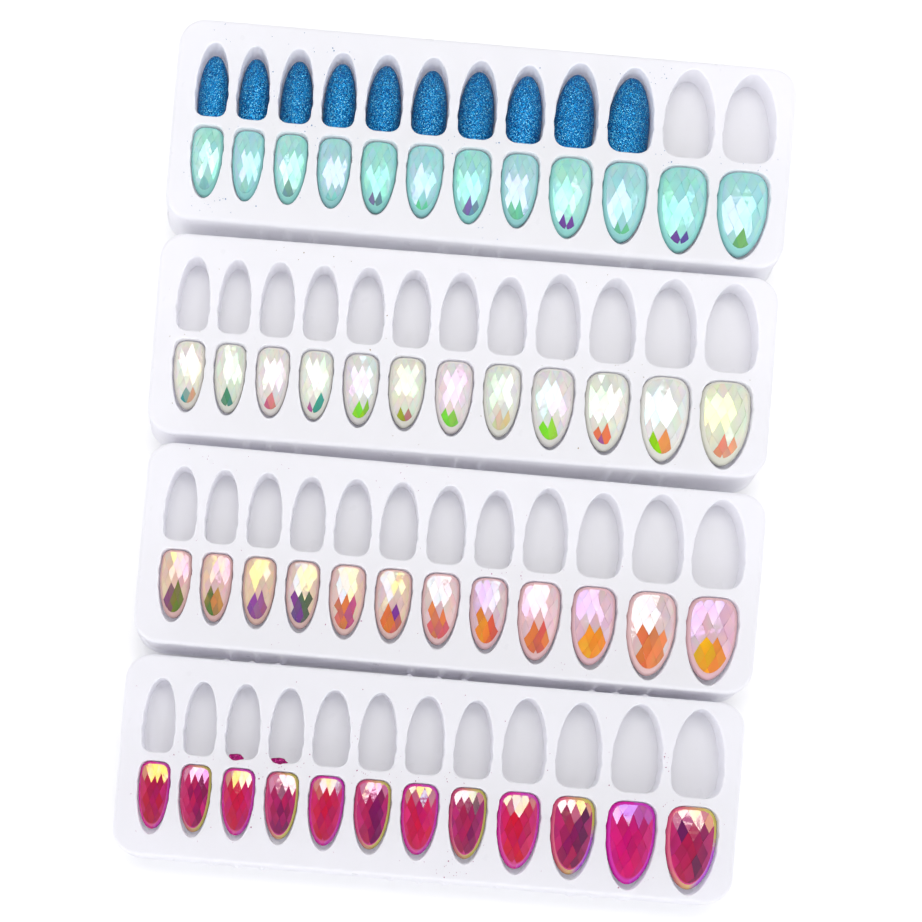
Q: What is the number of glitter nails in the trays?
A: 10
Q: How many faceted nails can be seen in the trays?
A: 48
